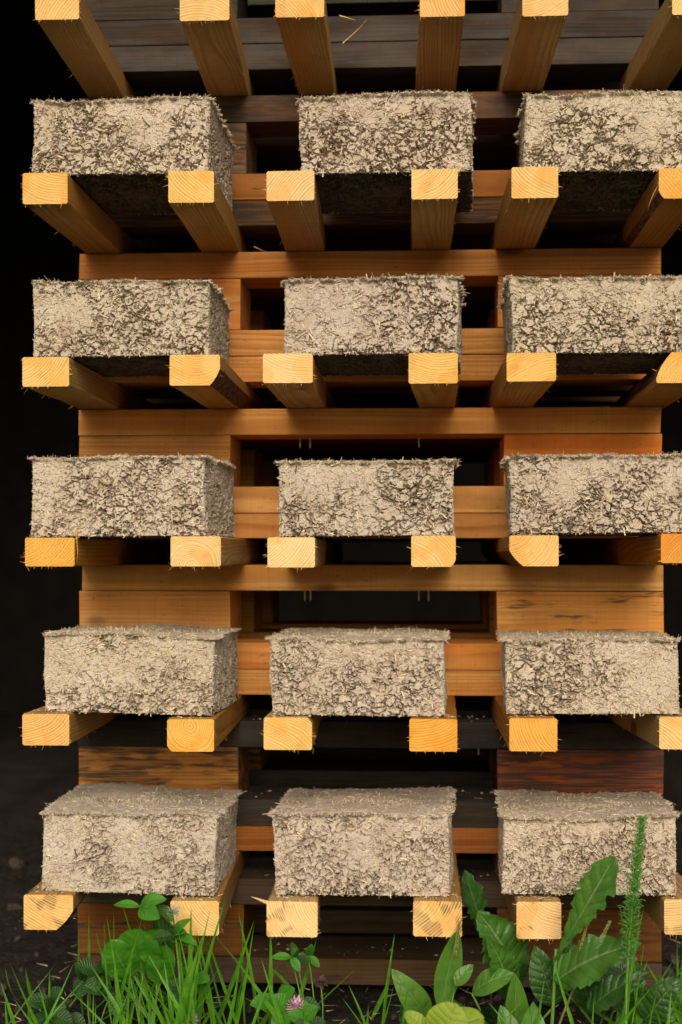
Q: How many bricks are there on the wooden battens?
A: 15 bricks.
